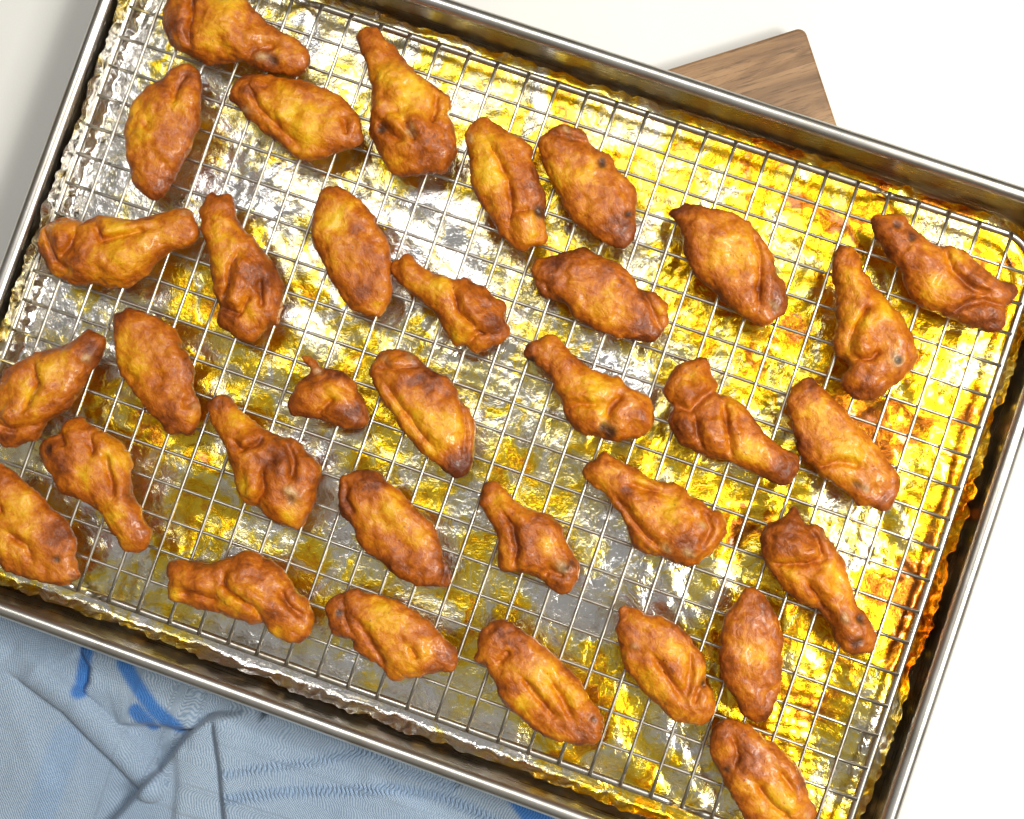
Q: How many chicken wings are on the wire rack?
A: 34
